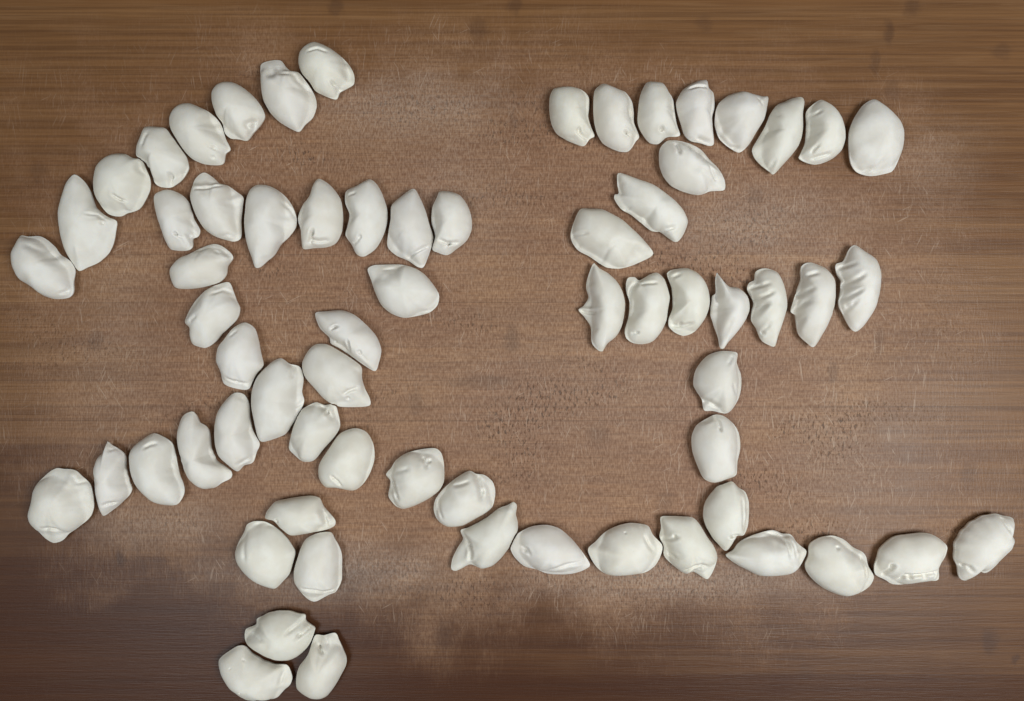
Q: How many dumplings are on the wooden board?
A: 66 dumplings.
